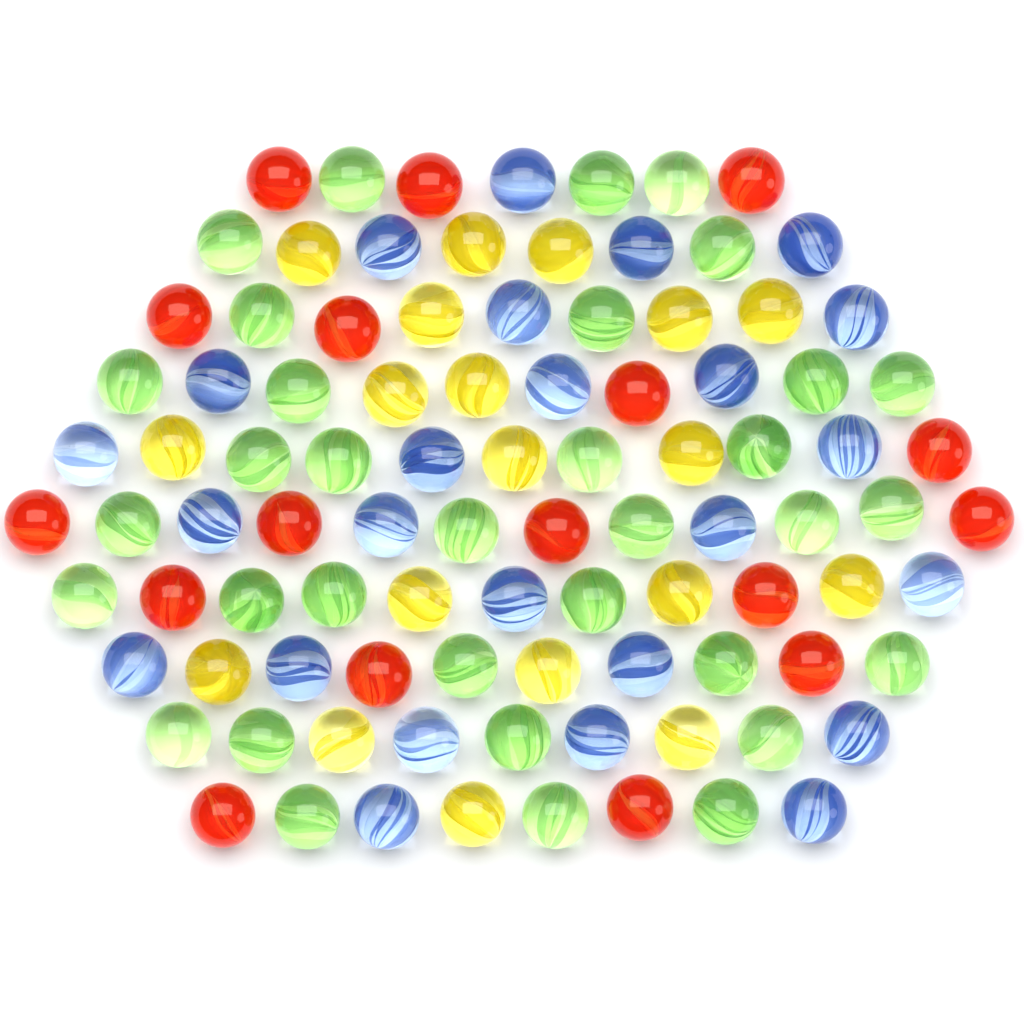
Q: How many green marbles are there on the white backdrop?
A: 34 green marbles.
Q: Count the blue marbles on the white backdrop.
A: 25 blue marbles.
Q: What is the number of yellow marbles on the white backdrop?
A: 19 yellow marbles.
